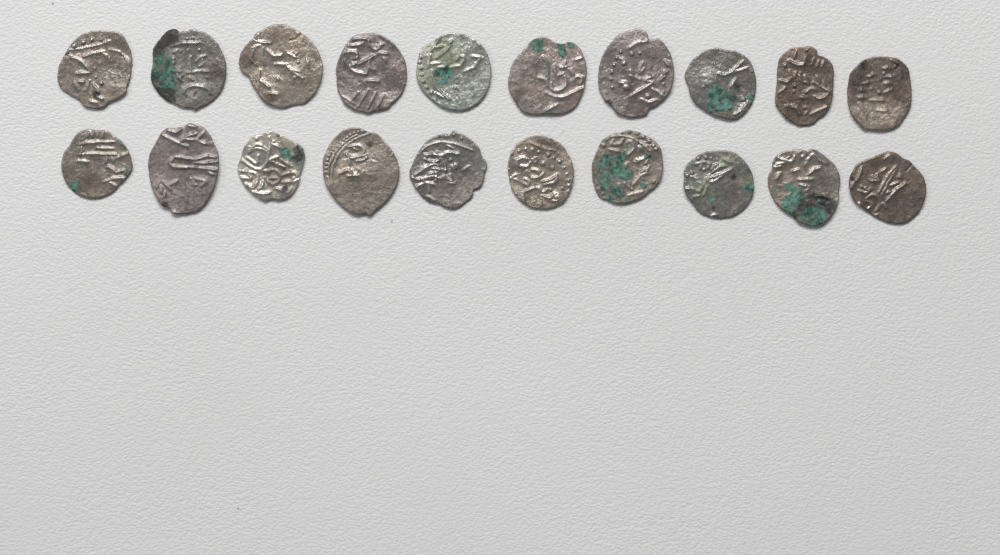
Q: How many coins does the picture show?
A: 20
